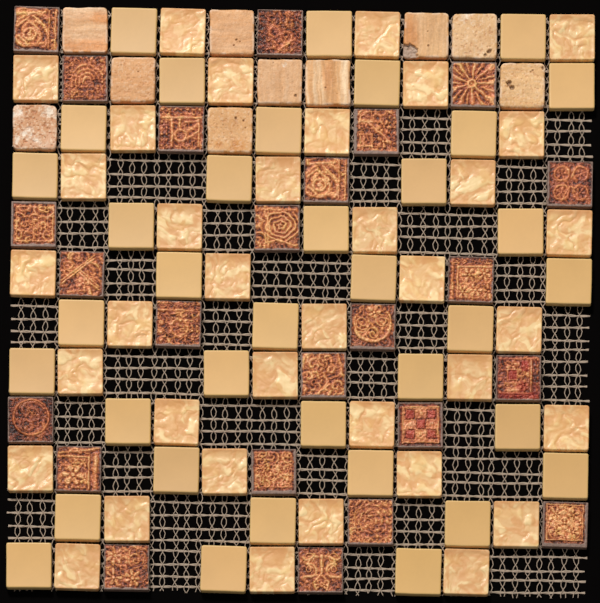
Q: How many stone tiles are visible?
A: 10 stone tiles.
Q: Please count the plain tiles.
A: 36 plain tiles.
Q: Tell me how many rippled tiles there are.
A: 36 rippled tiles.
